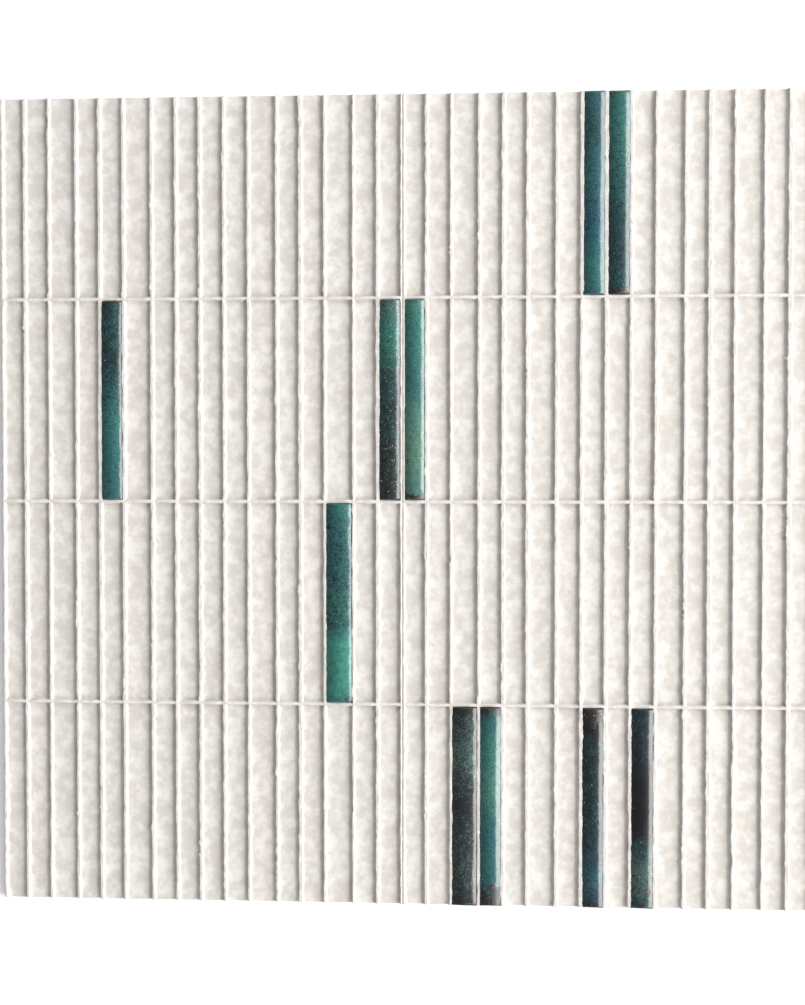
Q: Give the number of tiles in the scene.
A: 10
